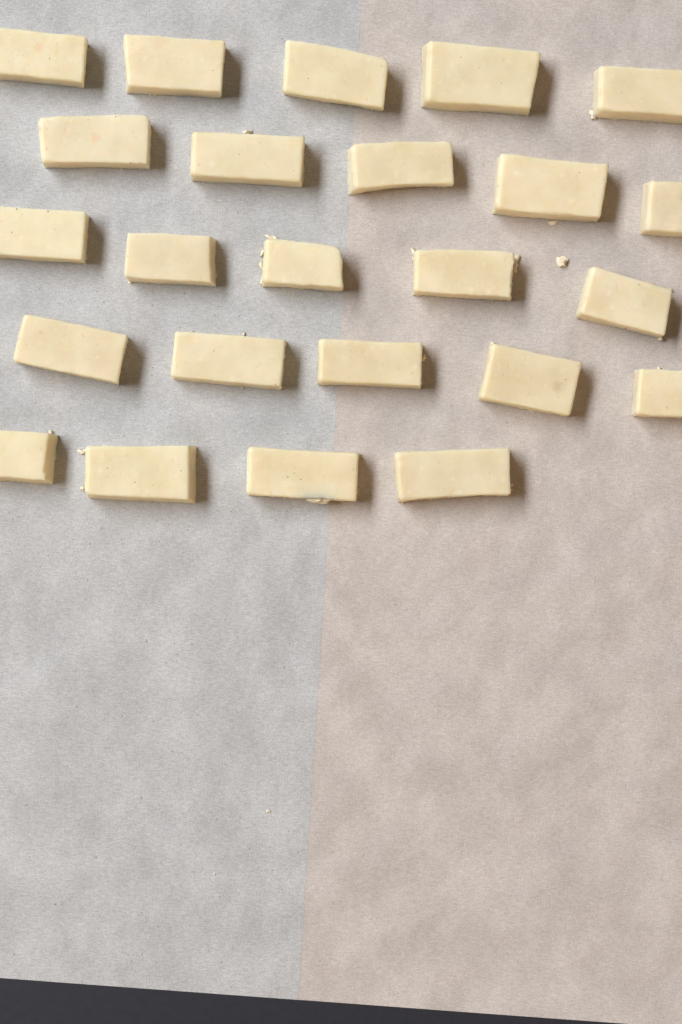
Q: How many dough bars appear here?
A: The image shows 24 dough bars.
